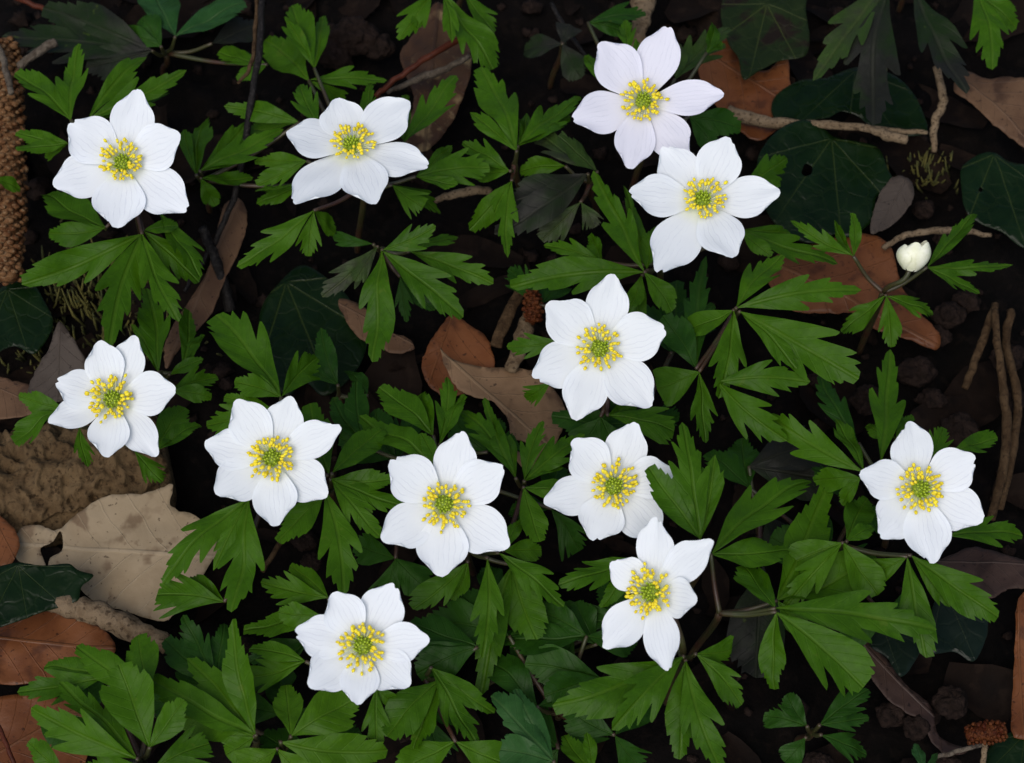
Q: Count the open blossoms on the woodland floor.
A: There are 12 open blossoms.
